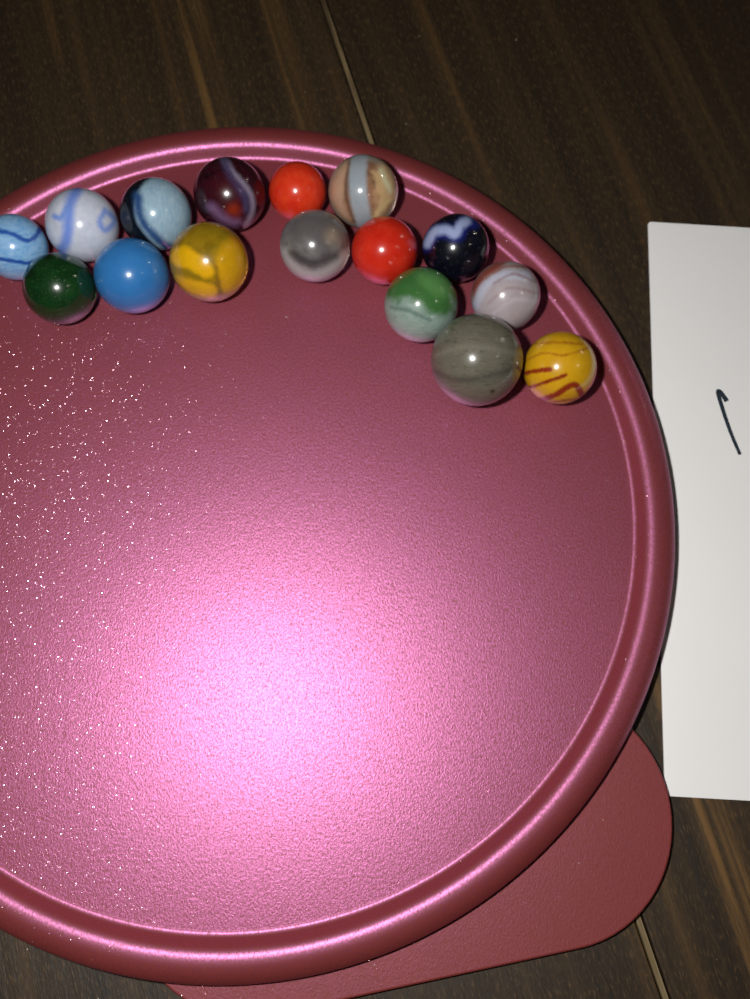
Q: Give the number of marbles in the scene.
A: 16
